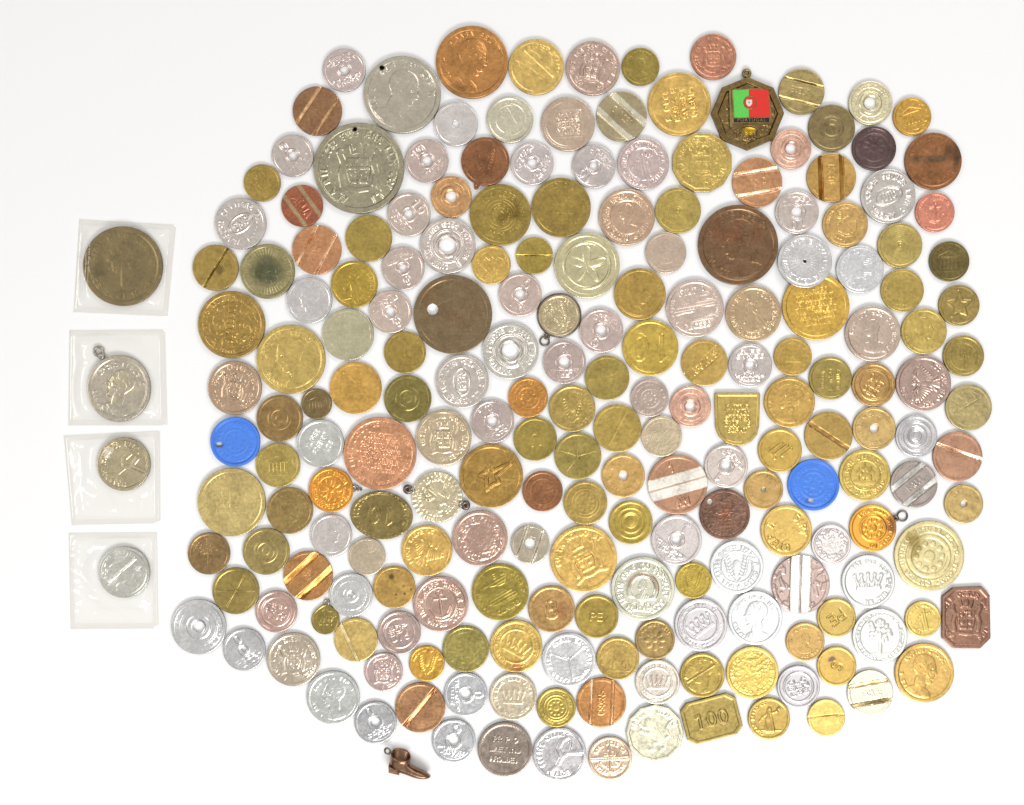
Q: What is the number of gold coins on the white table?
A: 91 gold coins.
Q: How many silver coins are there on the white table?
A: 83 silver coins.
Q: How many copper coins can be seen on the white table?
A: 25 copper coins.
